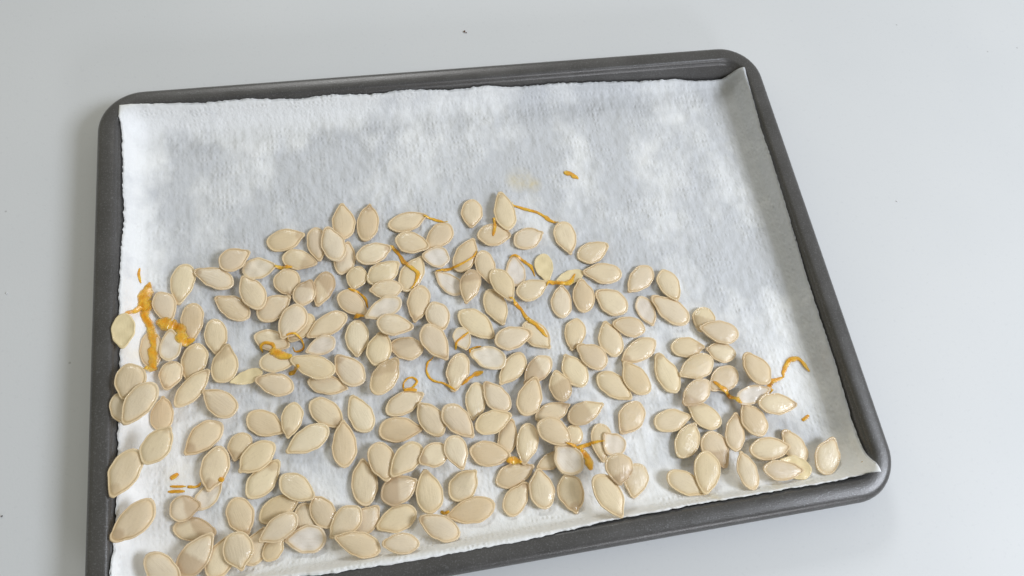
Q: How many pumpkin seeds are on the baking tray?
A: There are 200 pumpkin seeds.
